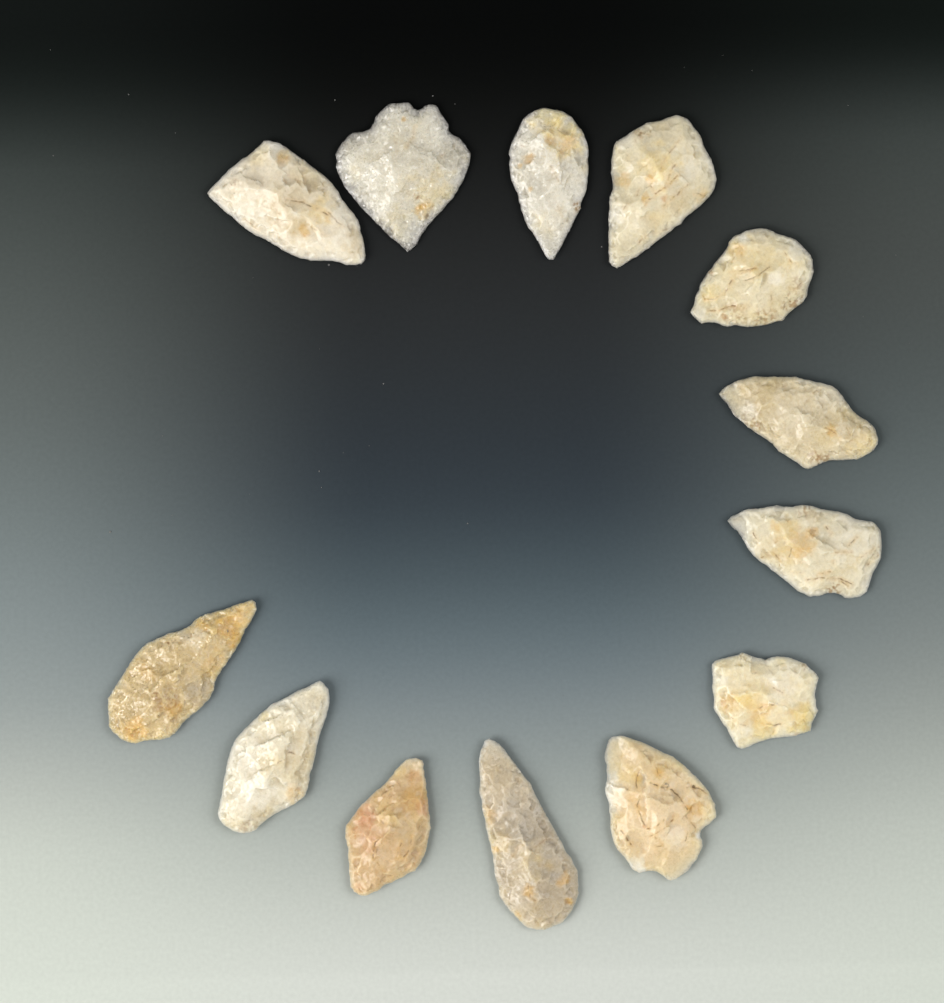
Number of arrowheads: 13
